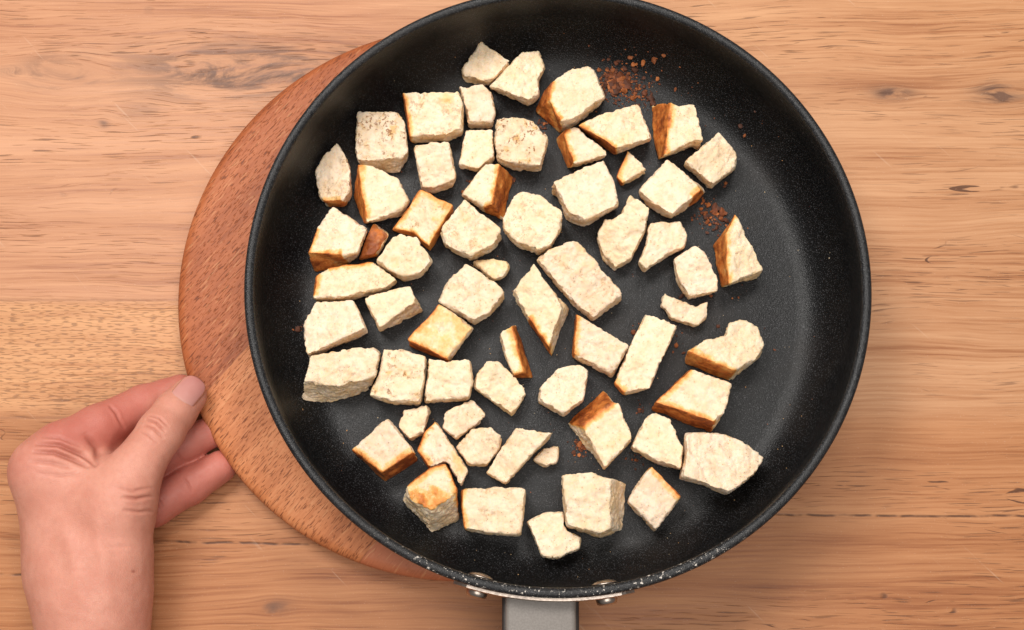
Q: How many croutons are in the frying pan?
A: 63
